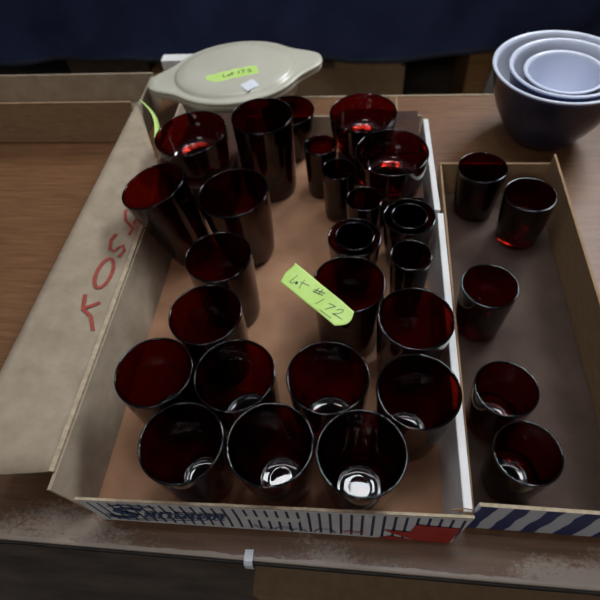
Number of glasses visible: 31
